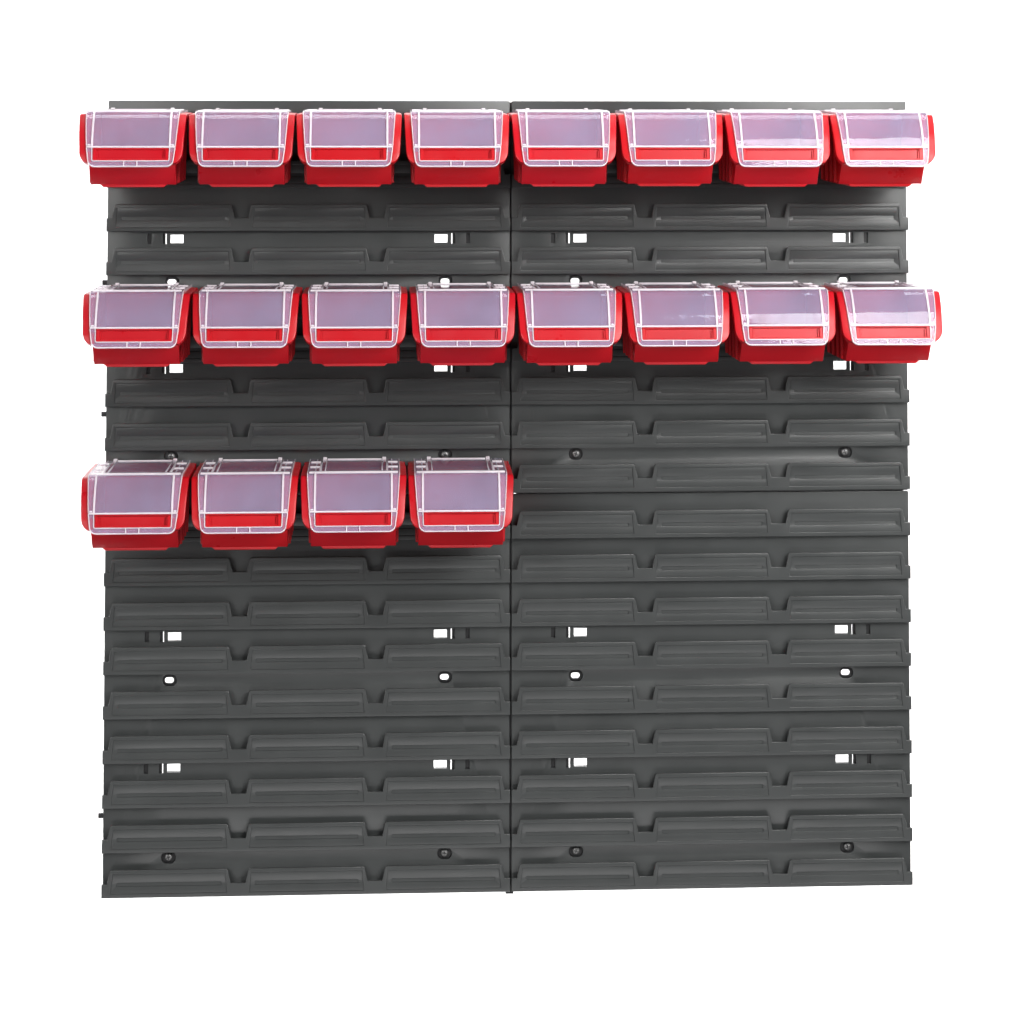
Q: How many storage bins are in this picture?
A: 20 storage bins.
